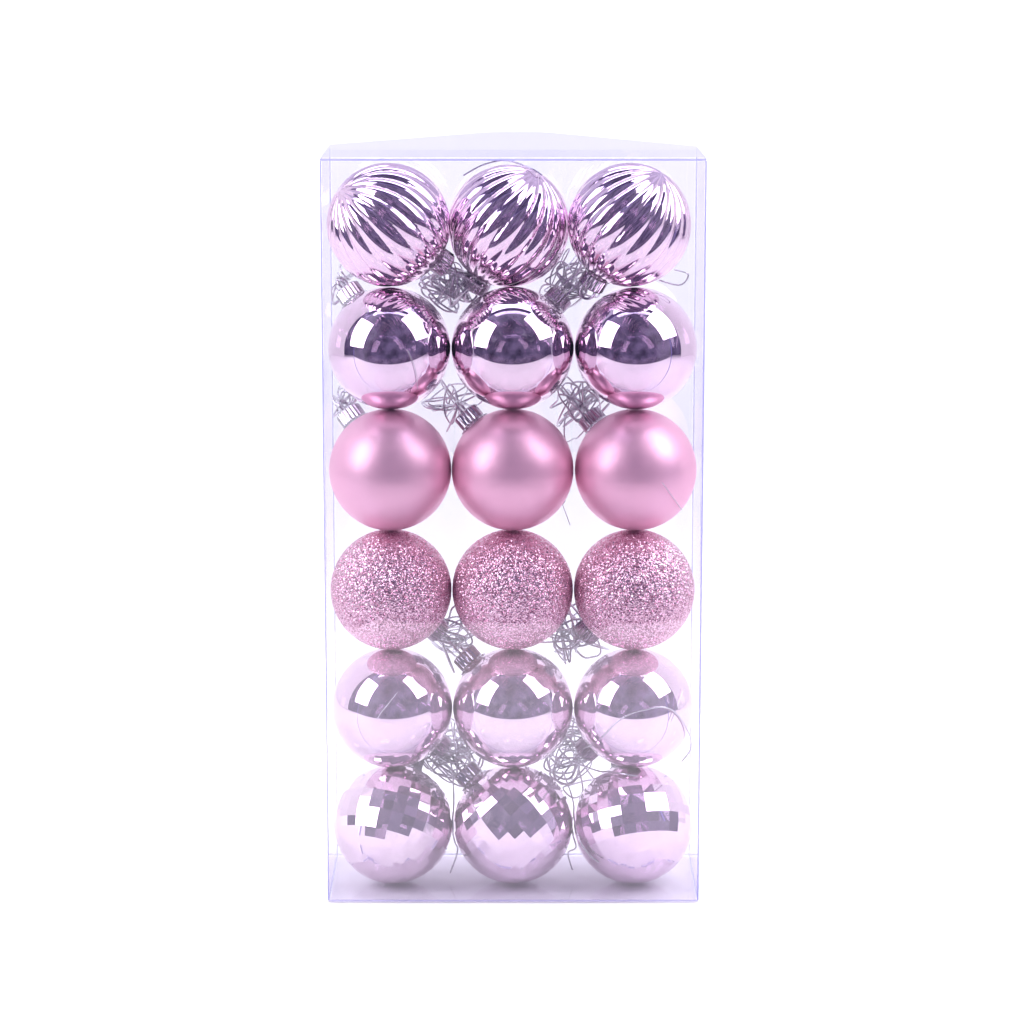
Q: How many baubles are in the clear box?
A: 18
